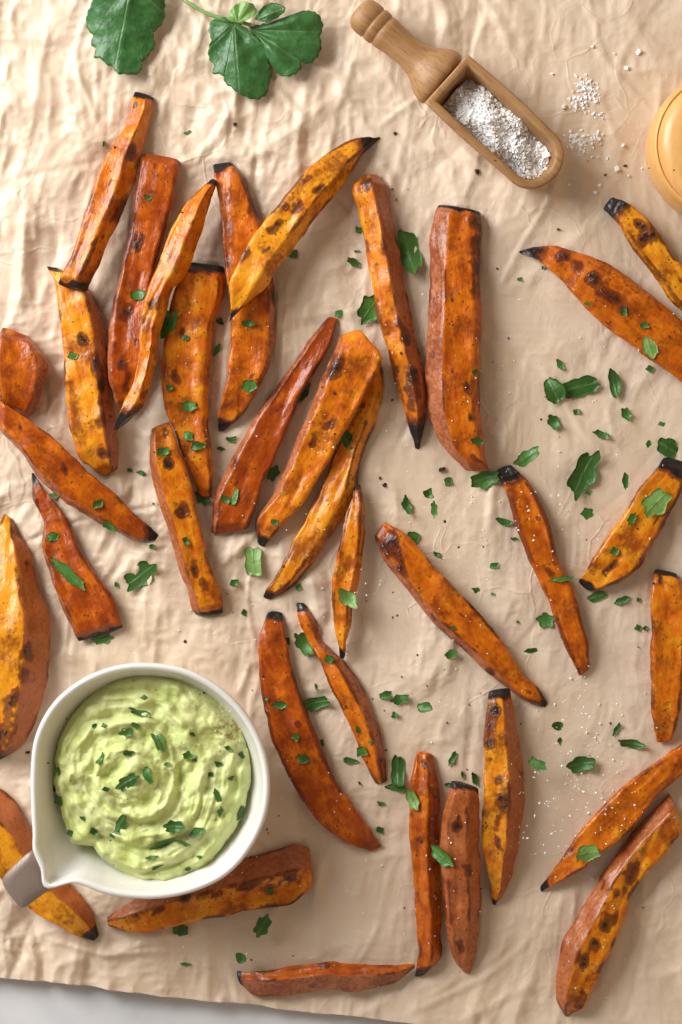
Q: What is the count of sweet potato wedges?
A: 34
